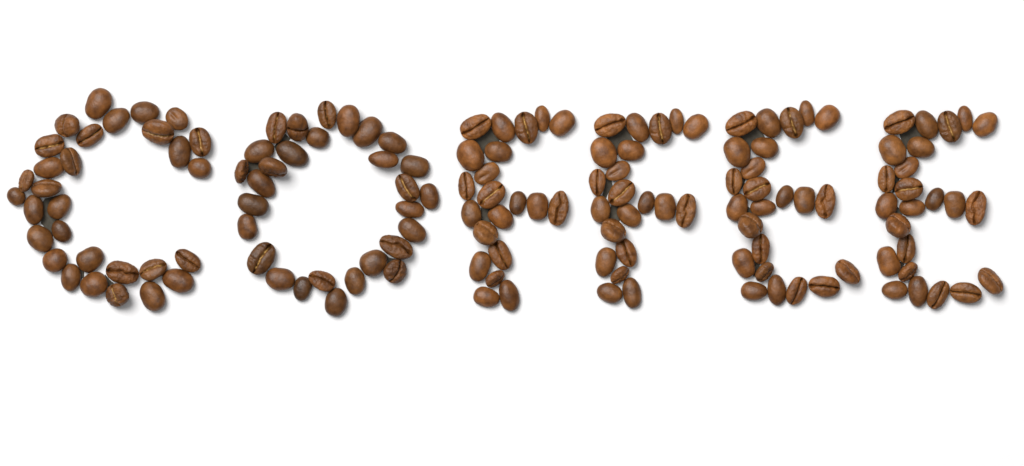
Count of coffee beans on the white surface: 149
